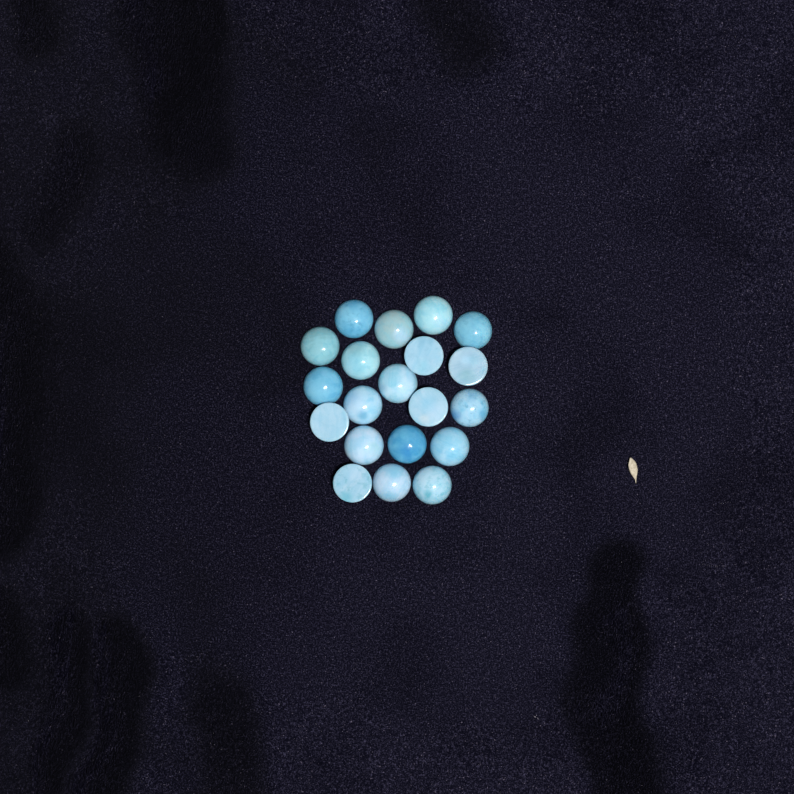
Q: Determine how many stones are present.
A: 20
